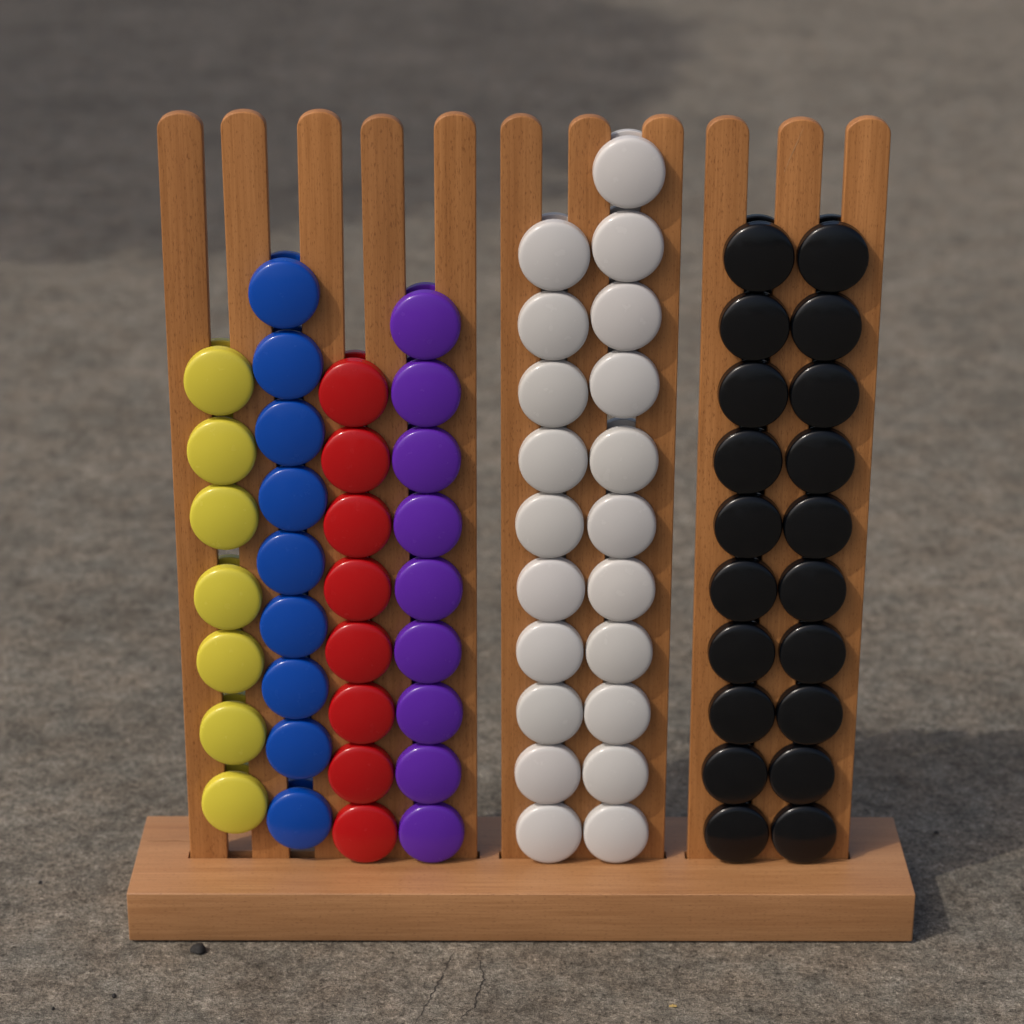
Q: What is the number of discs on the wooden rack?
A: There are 74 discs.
